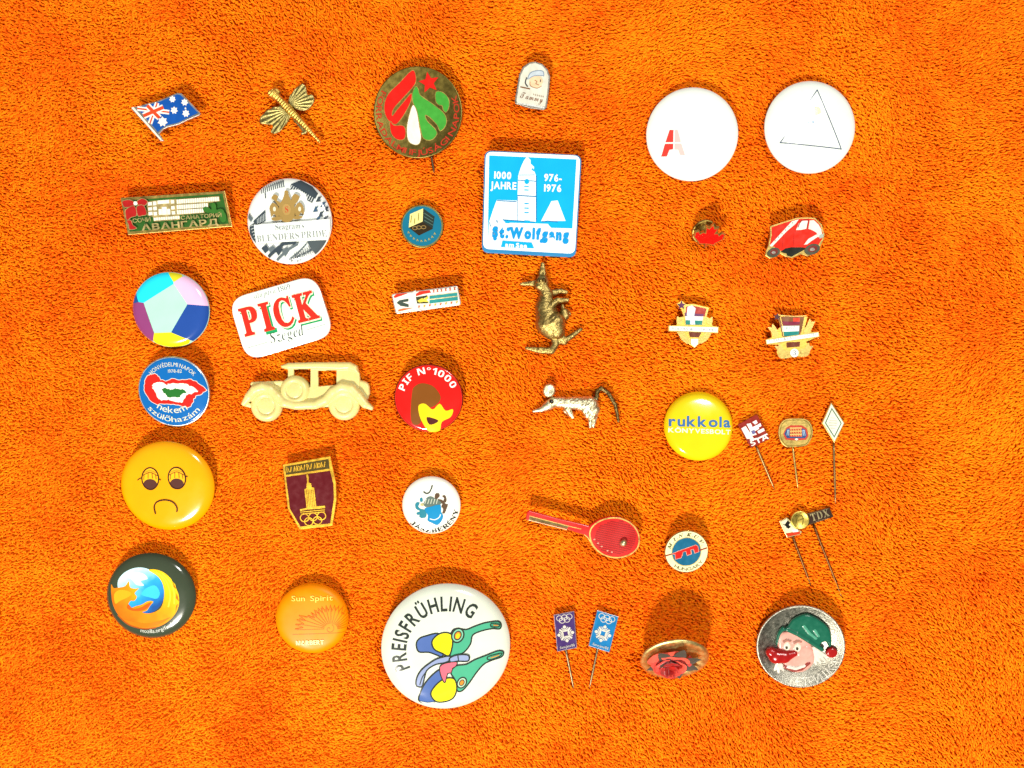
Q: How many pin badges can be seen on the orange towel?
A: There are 40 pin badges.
